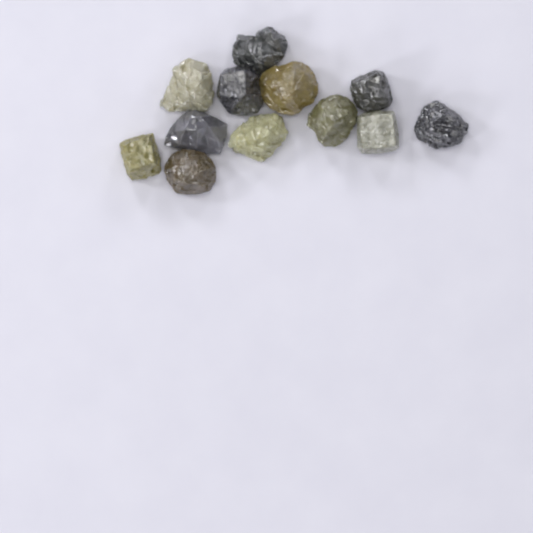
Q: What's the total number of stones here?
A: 12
